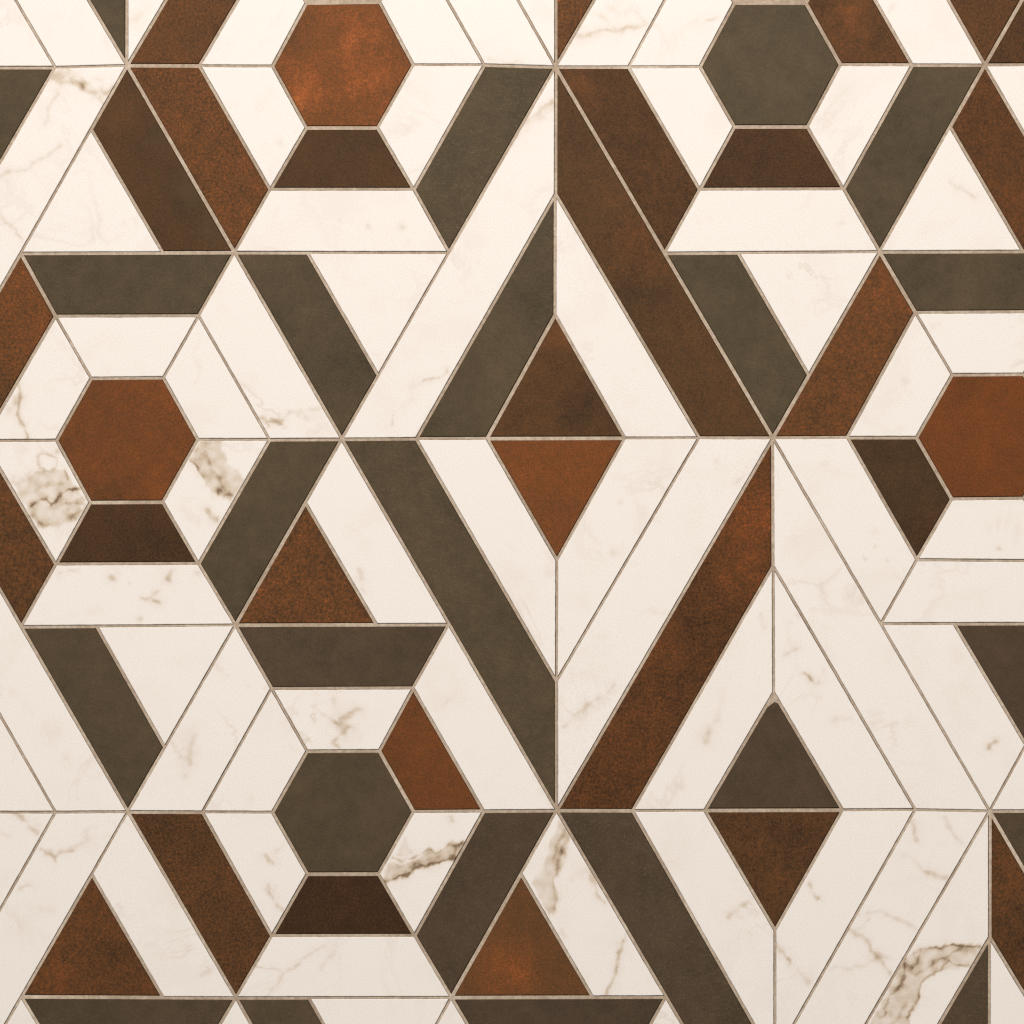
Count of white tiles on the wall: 69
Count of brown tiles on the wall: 31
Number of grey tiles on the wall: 24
